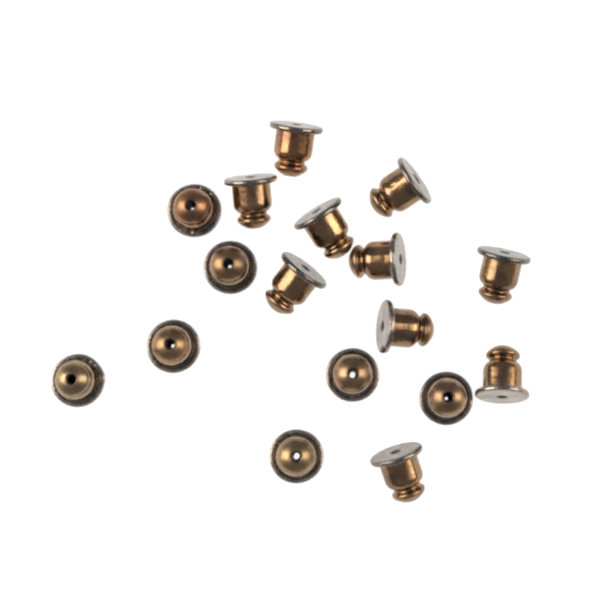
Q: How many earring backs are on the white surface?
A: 17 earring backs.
